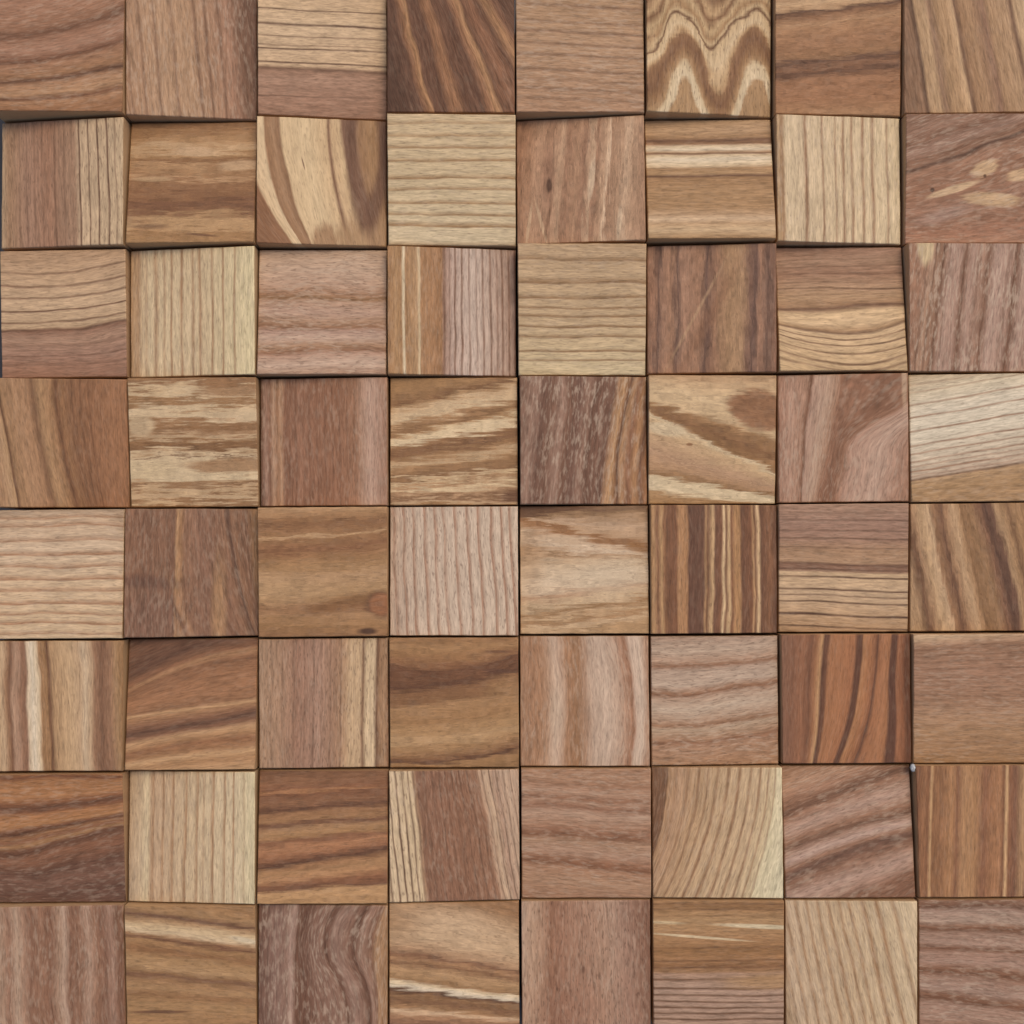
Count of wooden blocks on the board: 64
